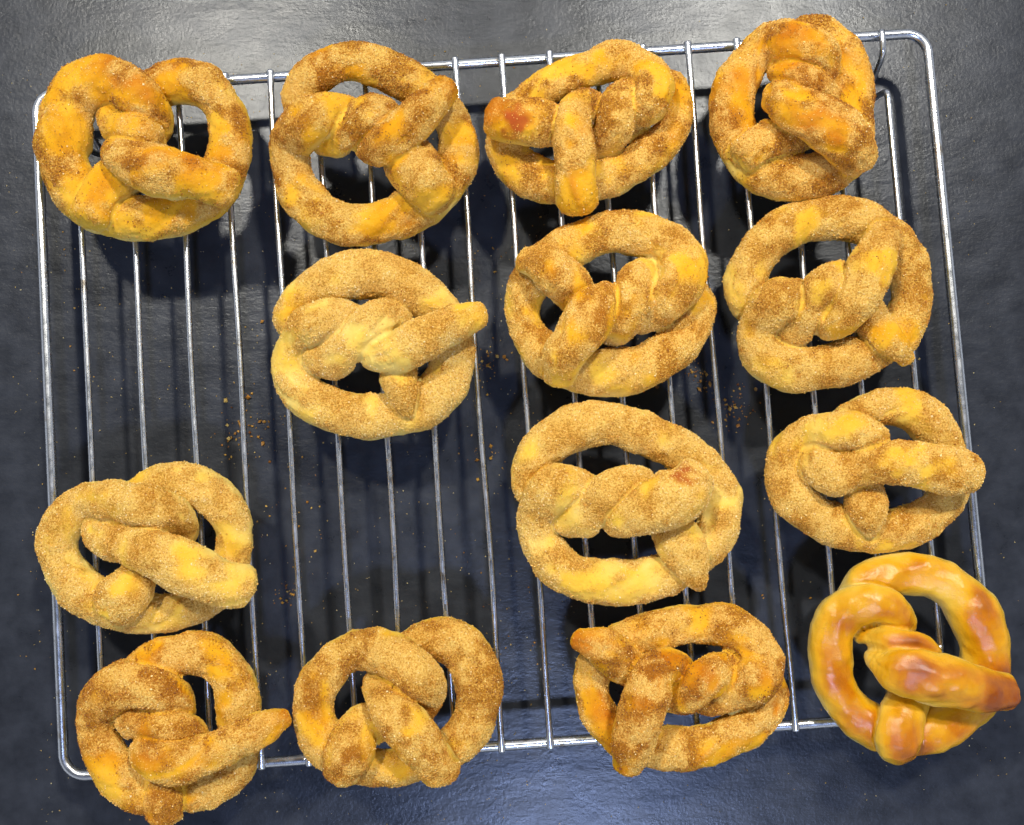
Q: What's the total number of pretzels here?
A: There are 14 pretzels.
